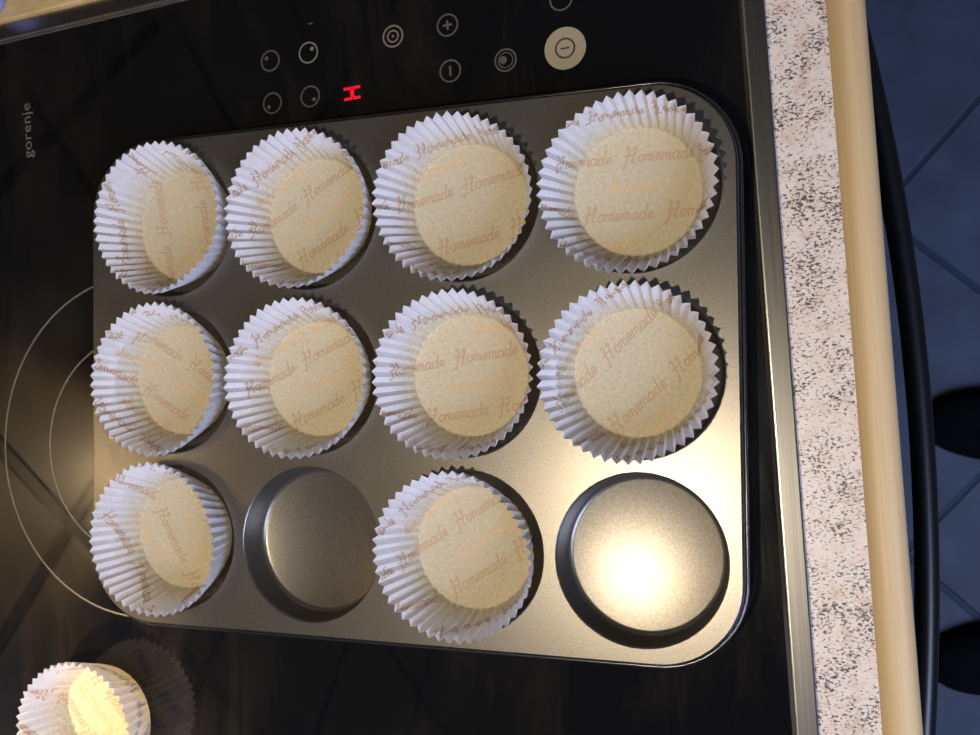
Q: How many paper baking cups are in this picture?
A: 11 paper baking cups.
